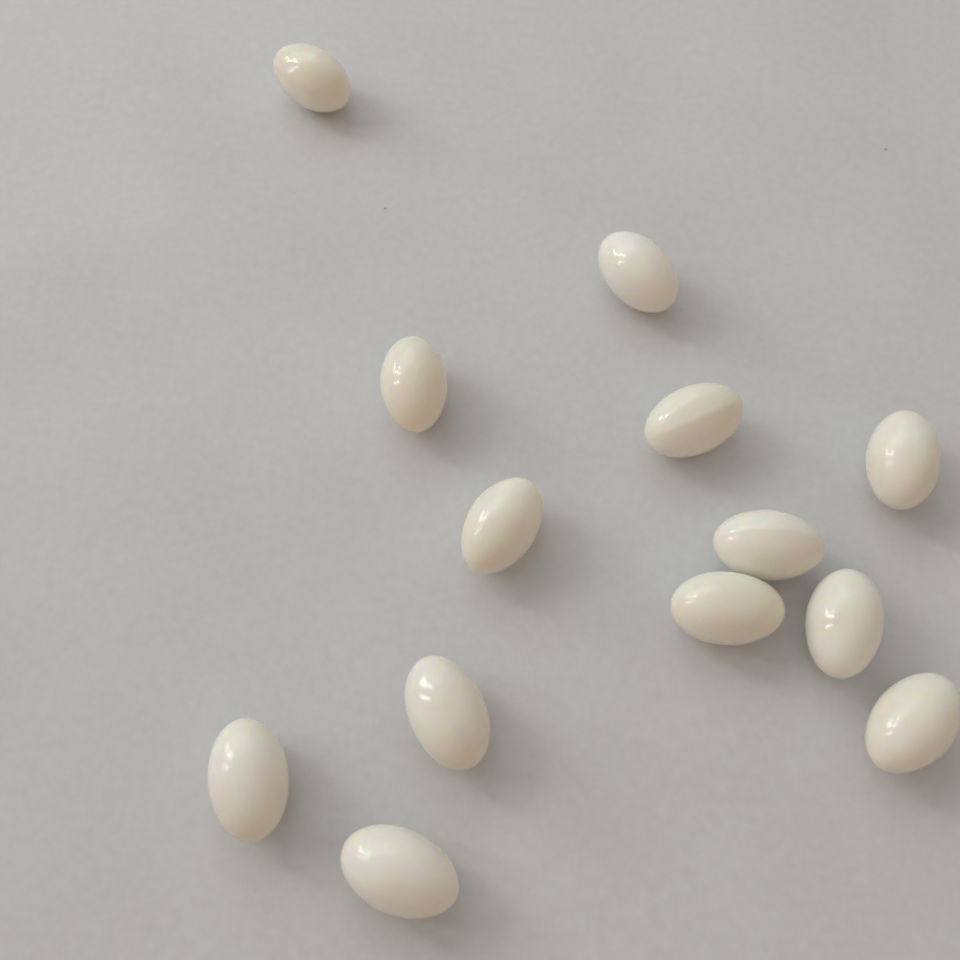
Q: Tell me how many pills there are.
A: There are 13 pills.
